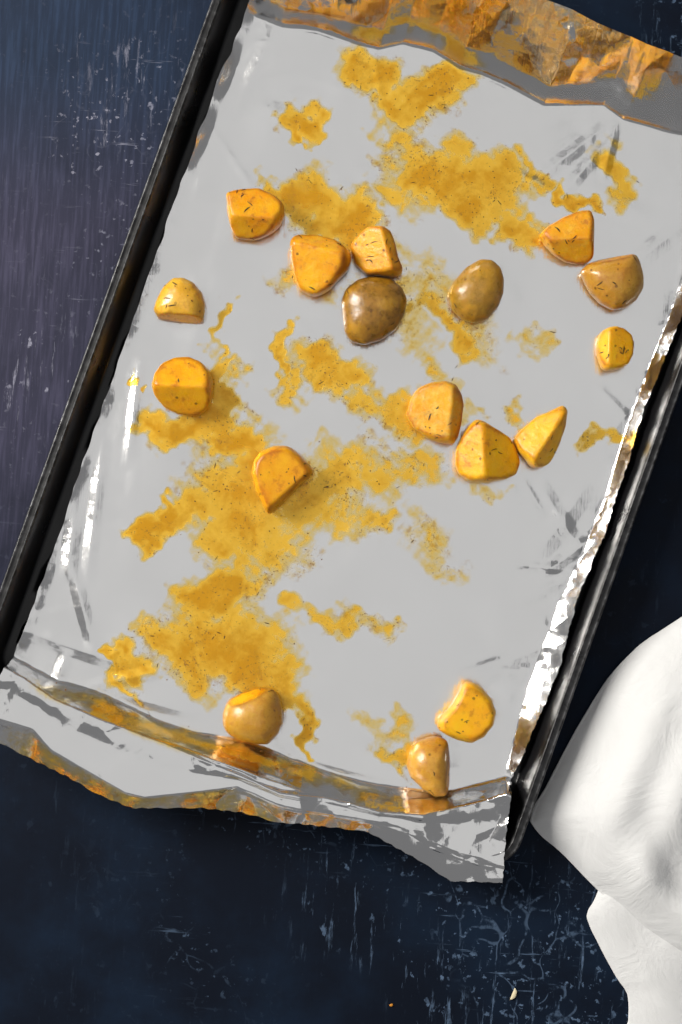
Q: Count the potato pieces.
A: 17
